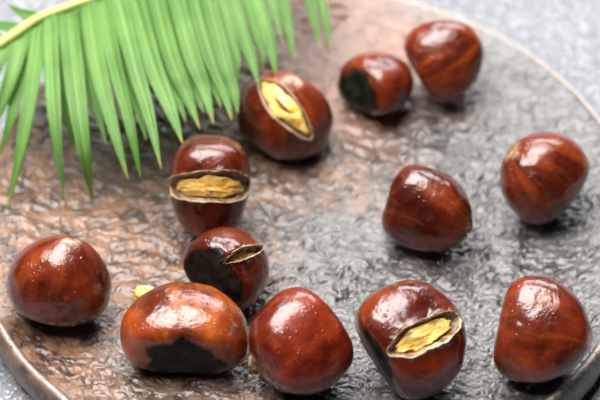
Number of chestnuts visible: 12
